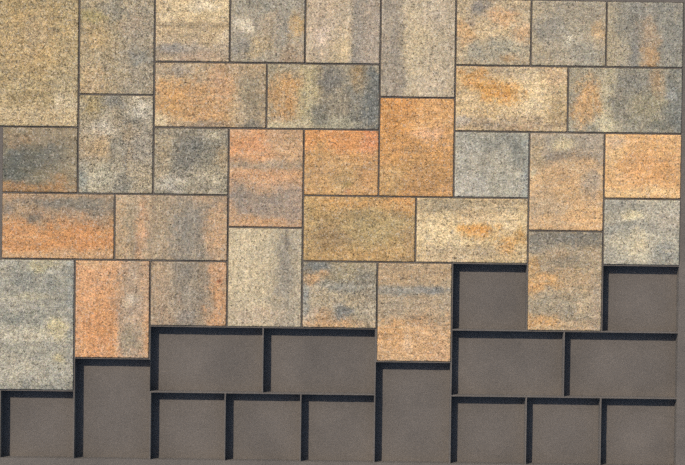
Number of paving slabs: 34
